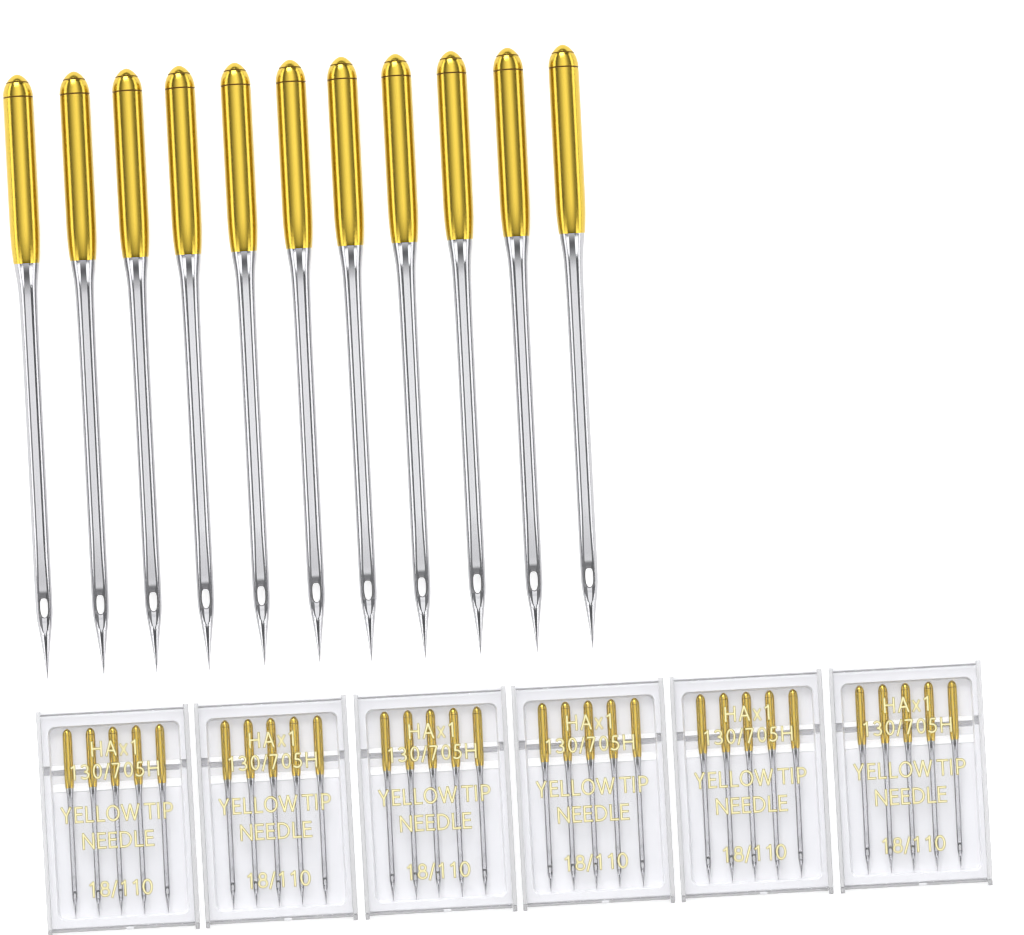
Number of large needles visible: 11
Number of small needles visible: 30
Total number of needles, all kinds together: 41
